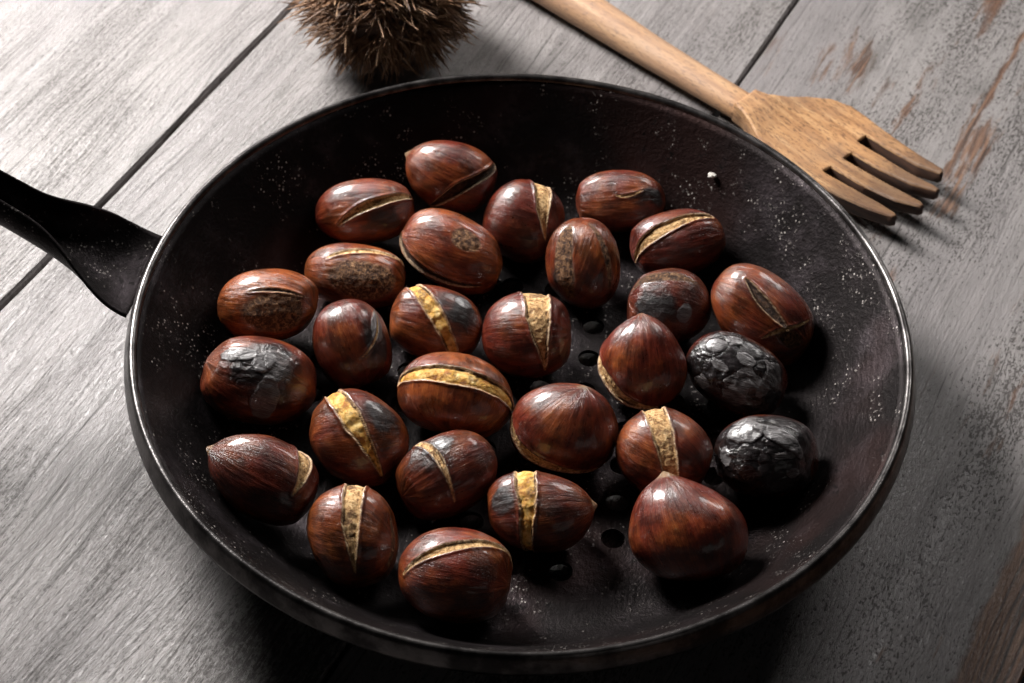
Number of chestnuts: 28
